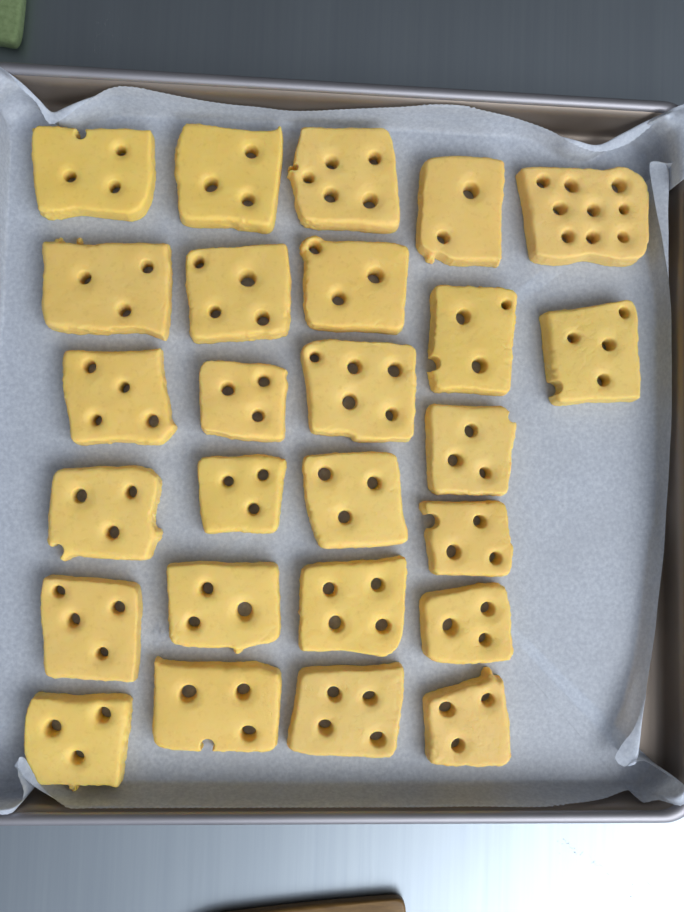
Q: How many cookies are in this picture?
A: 26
